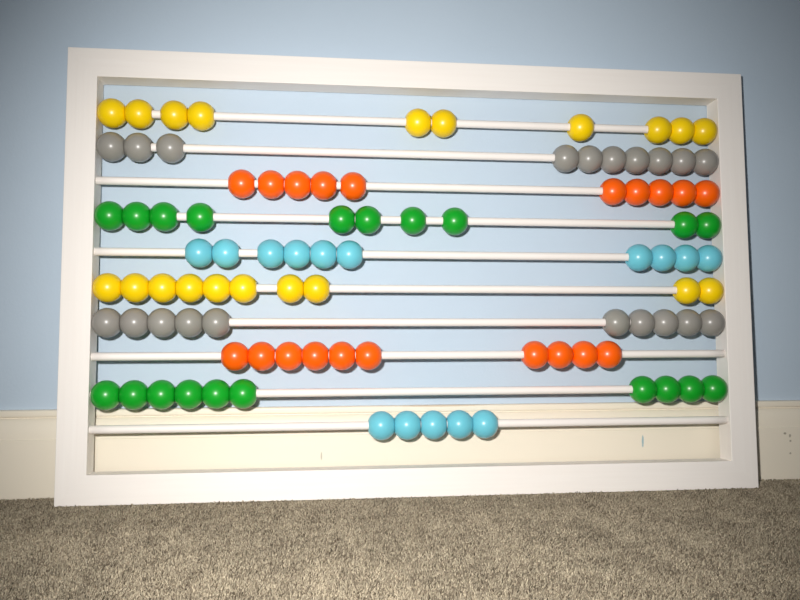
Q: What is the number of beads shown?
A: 95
